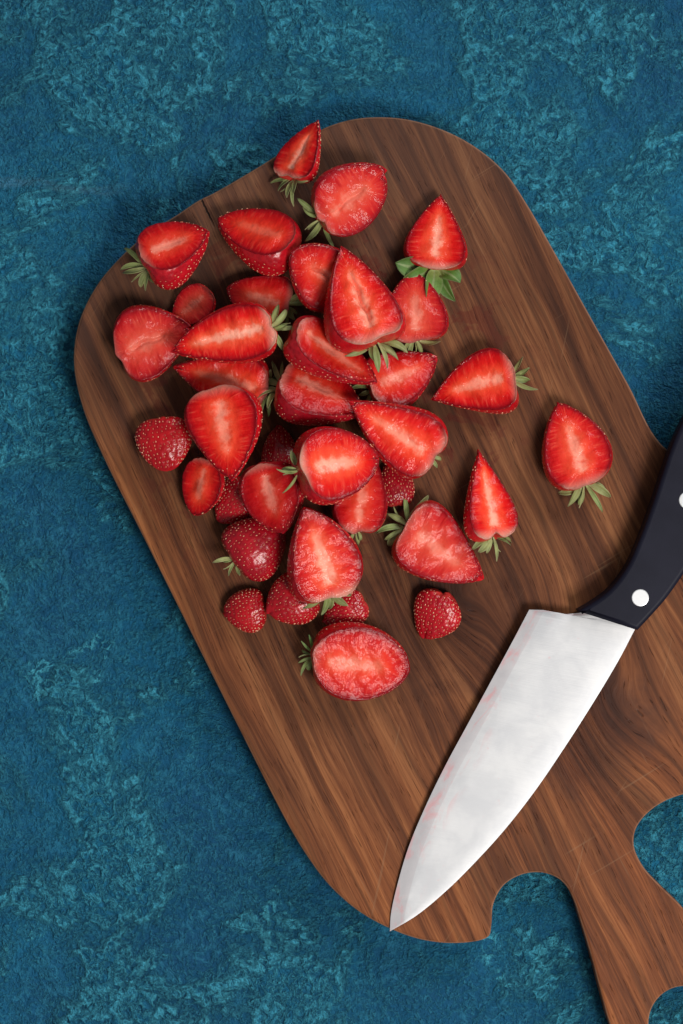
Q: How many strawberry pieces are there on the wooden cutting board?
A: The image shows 37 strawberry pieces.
